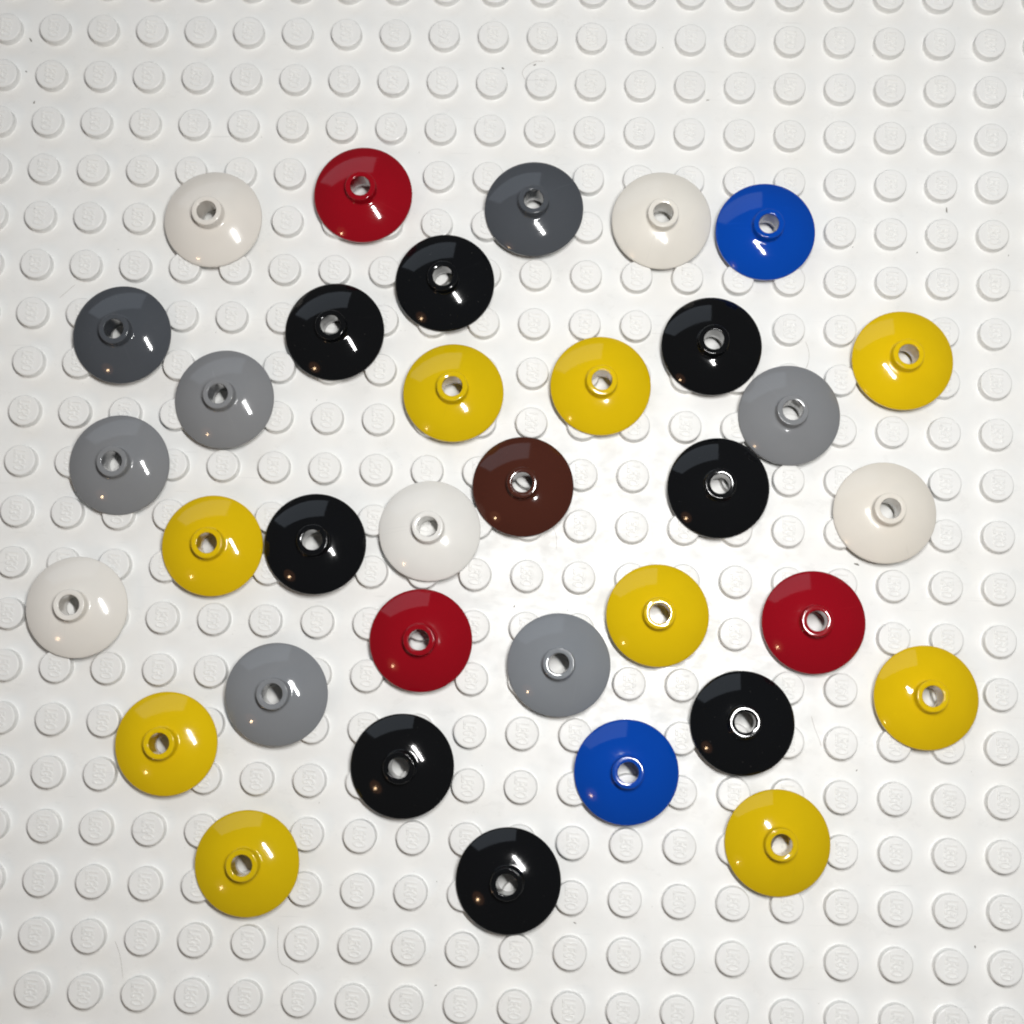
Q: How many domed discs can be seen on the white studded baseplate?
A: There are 35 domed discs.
